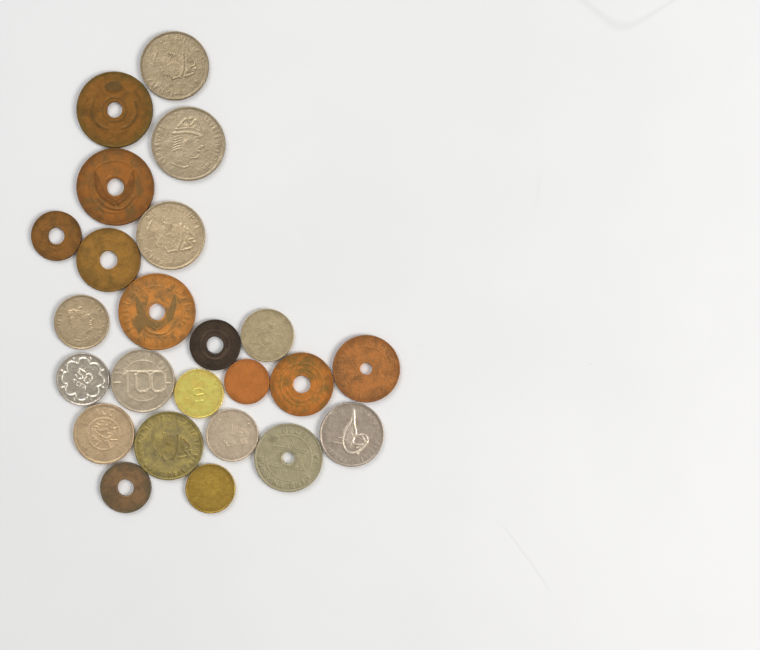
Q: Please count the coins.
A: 24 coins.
